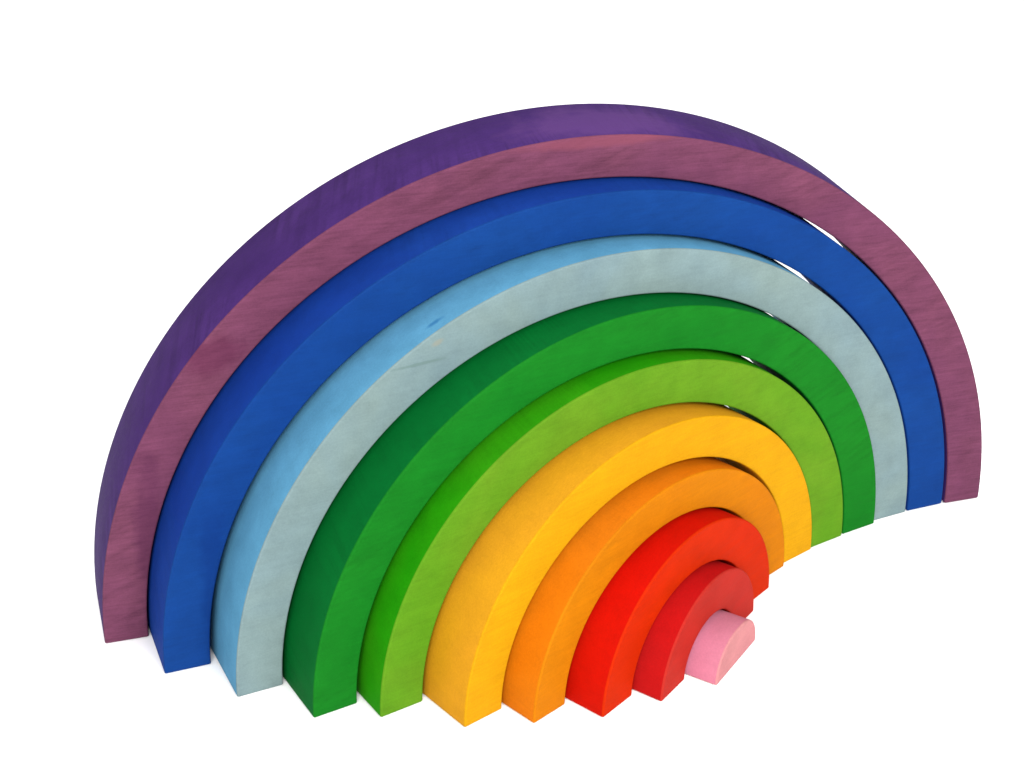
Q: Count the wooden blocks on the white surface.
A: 10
